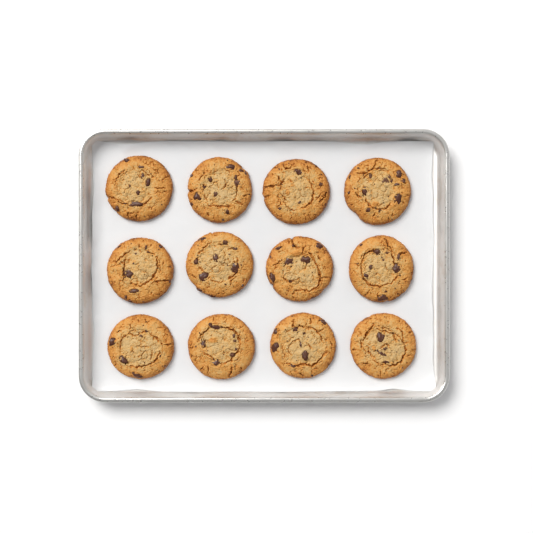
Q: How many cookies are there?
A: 12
